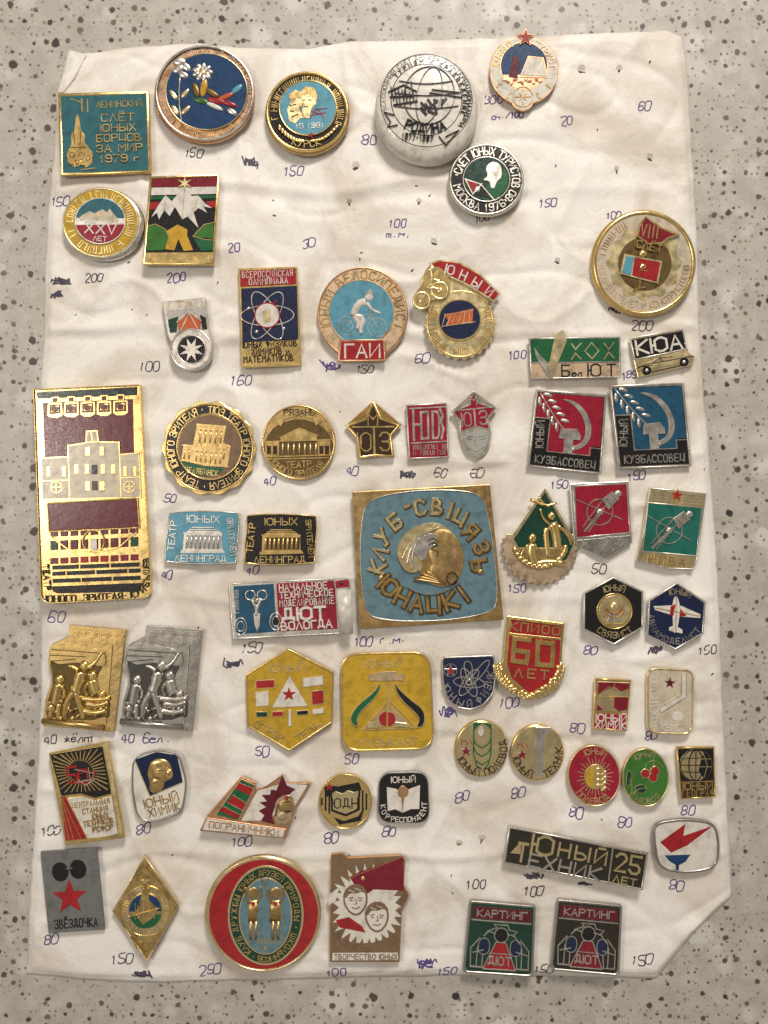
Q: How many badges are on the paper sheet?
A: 58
